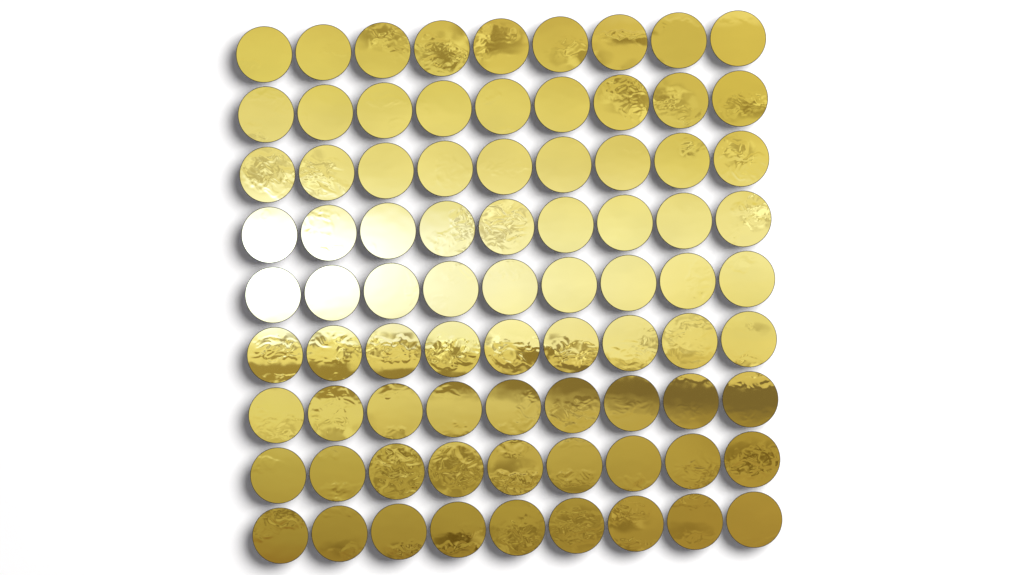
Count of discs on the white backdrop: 81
